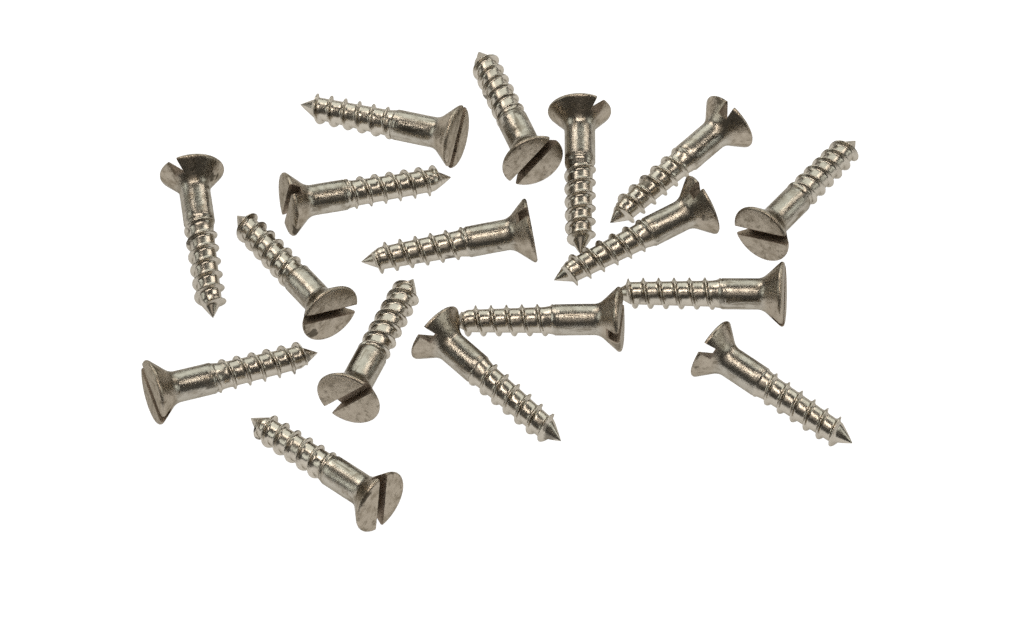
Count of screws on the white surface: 17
